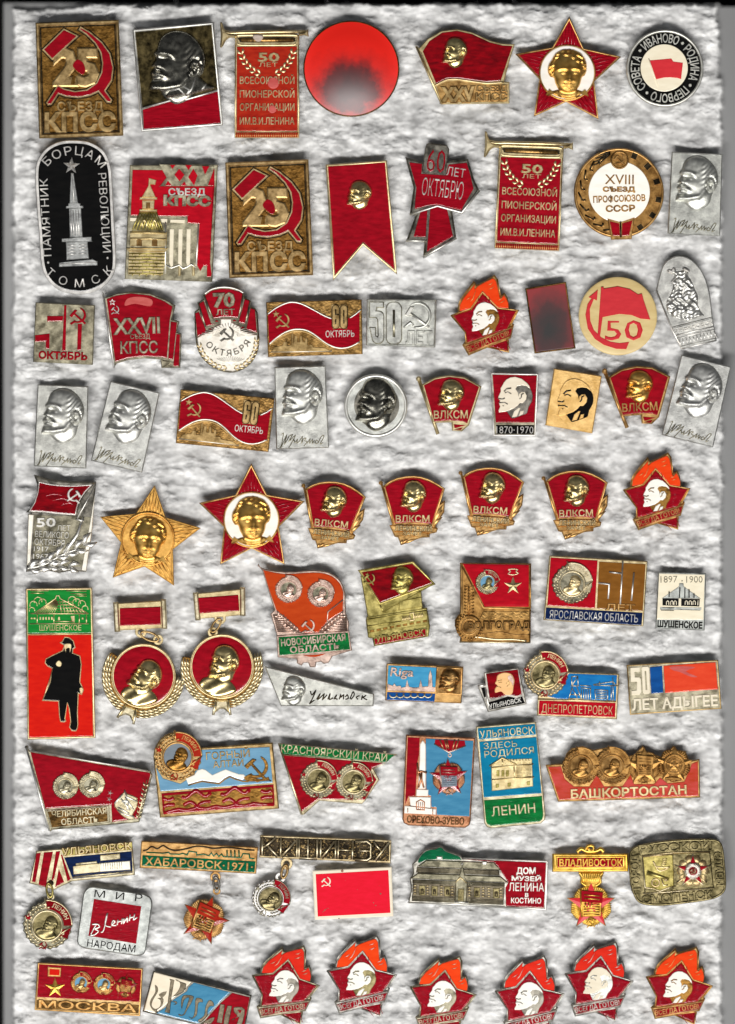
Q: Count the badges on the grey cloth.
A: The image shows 77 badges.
